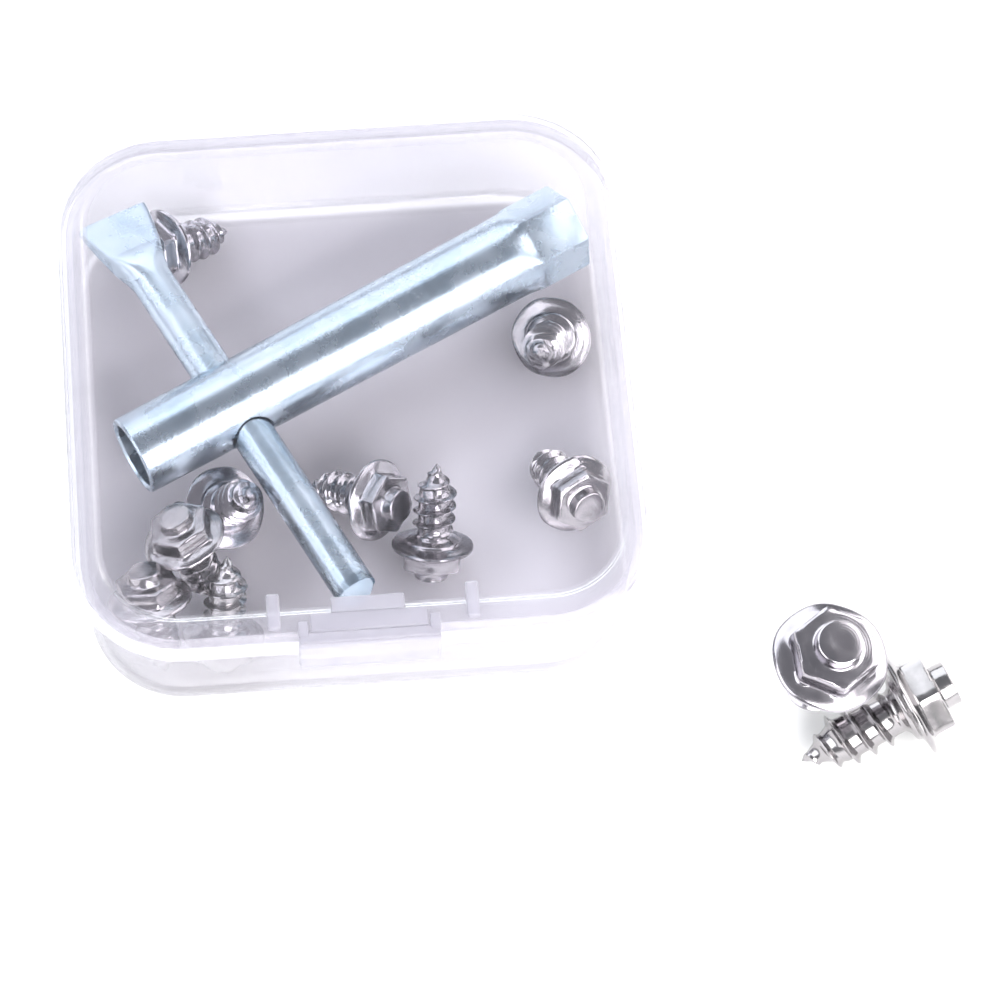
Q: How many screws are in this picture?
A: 11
